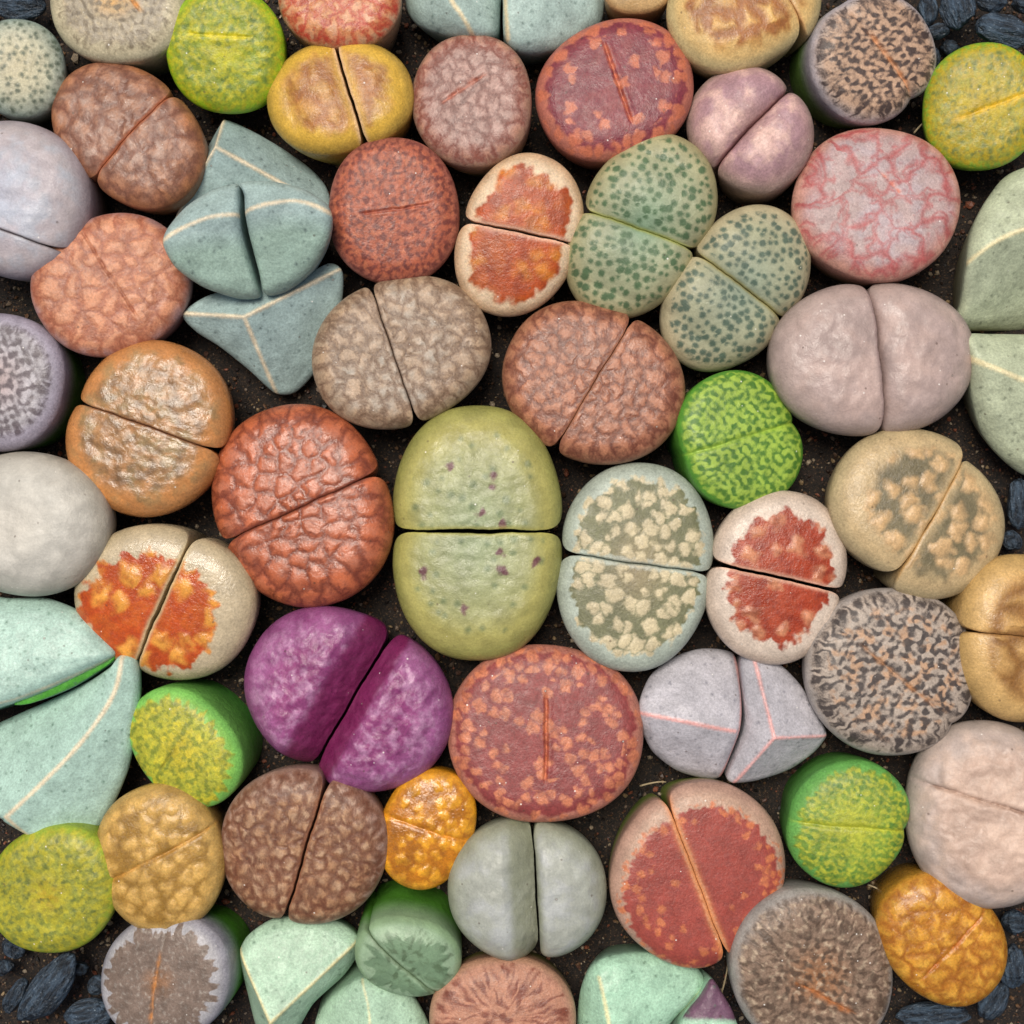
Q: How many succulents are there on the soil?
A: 58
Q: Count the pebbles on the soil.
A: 22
